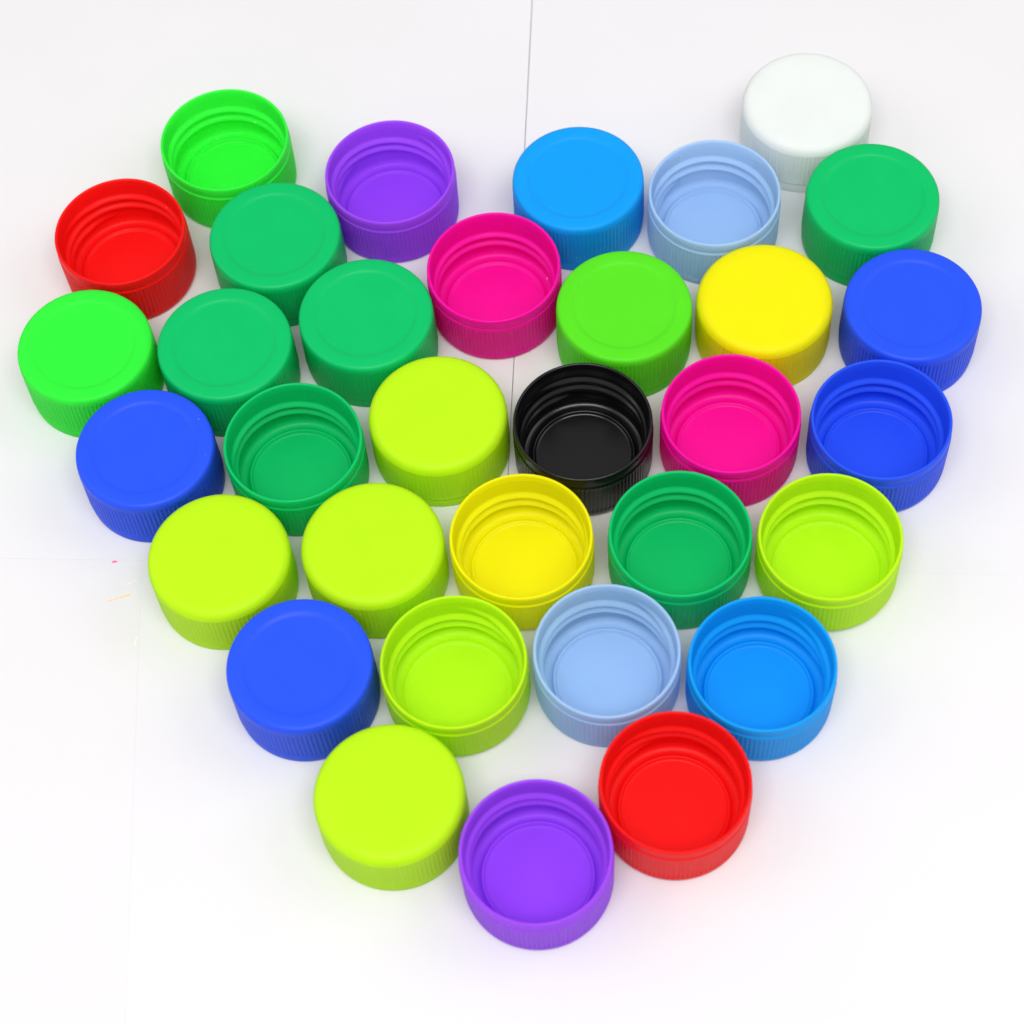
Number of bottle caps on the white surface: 33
